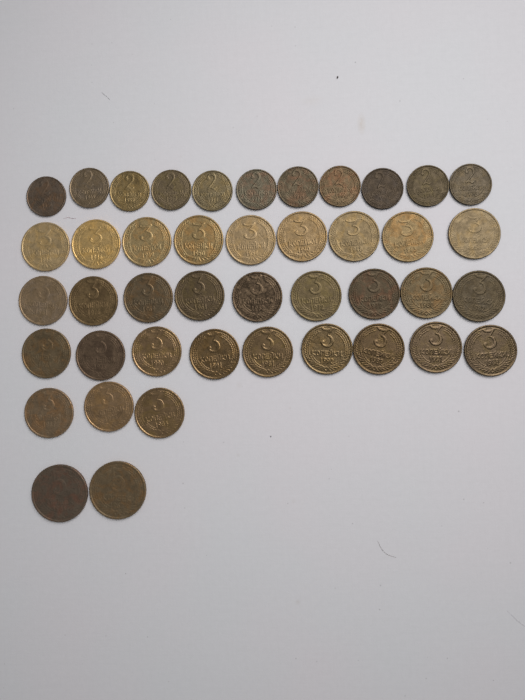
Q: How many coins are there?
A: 43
